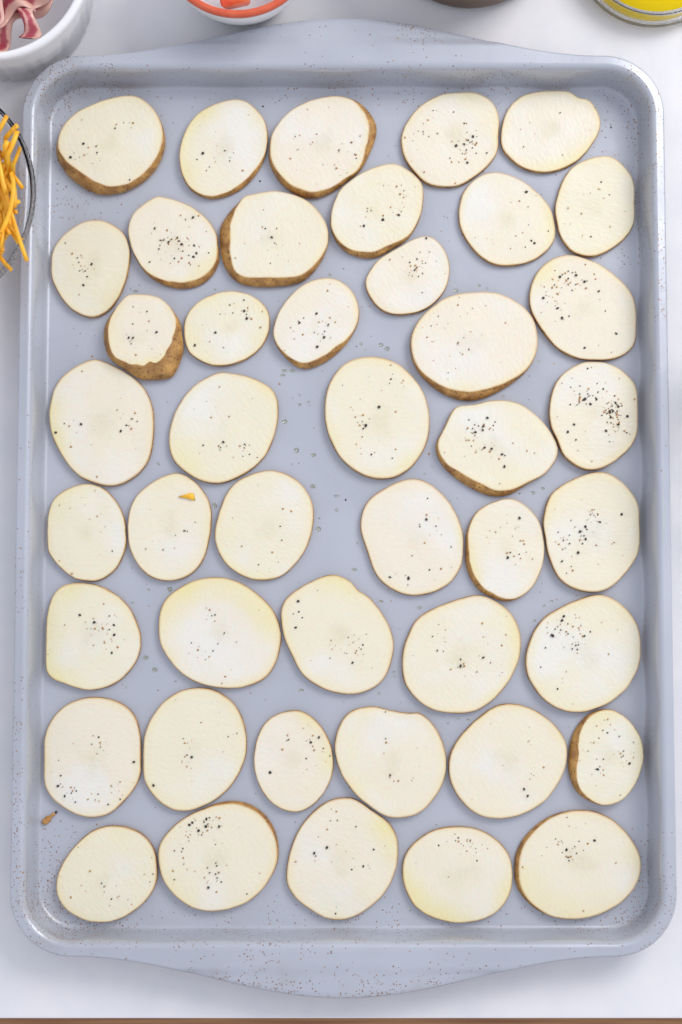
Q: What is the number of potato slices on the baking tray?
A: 44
